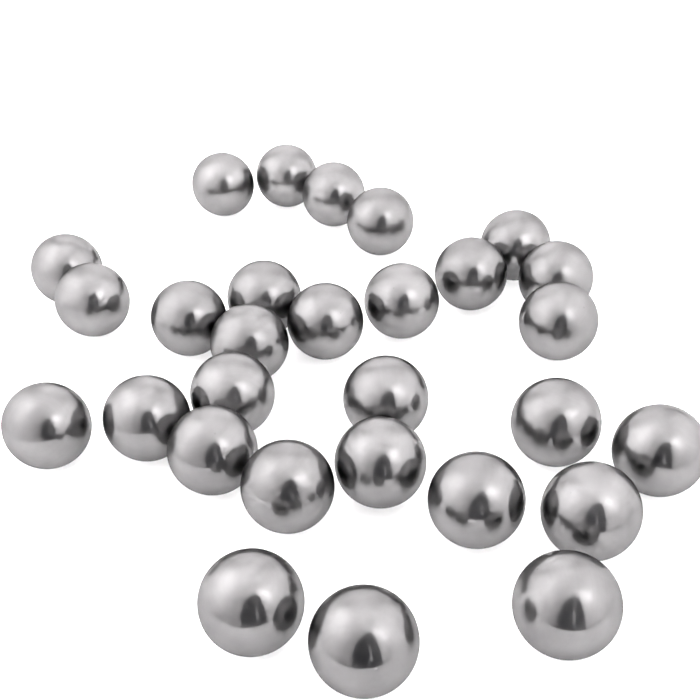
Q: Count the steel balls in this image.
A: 29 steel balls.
